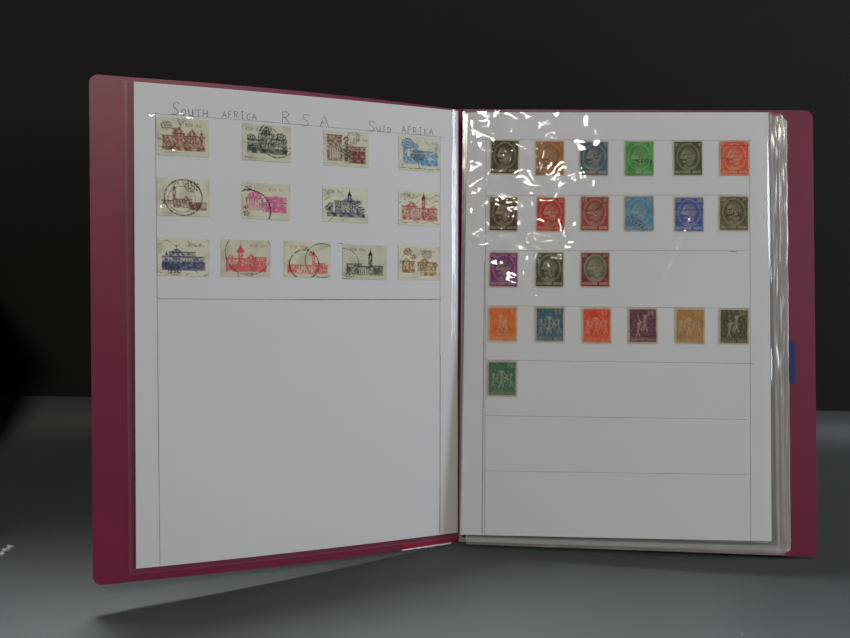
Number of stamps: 35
